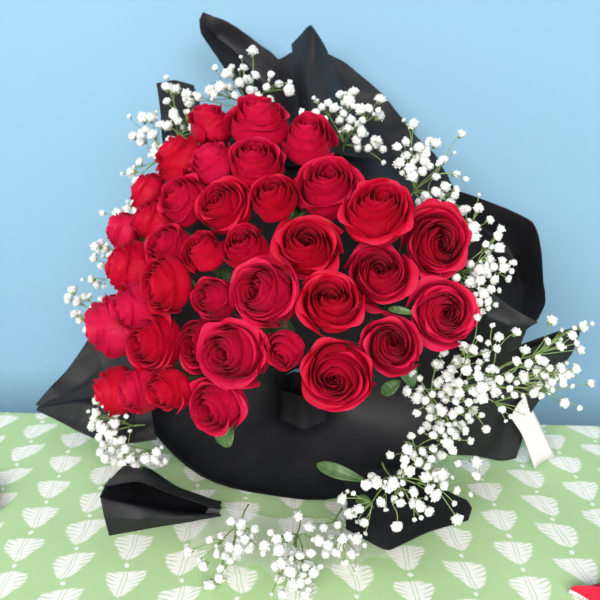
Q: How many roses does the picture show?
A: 38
